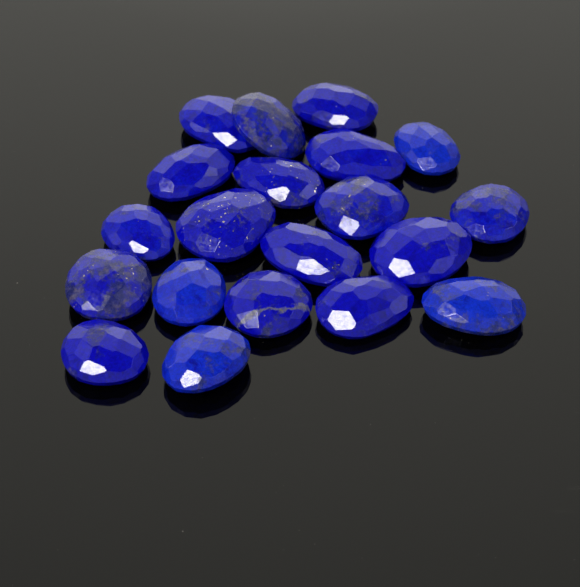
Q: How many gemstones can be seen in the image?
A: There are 20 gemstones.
